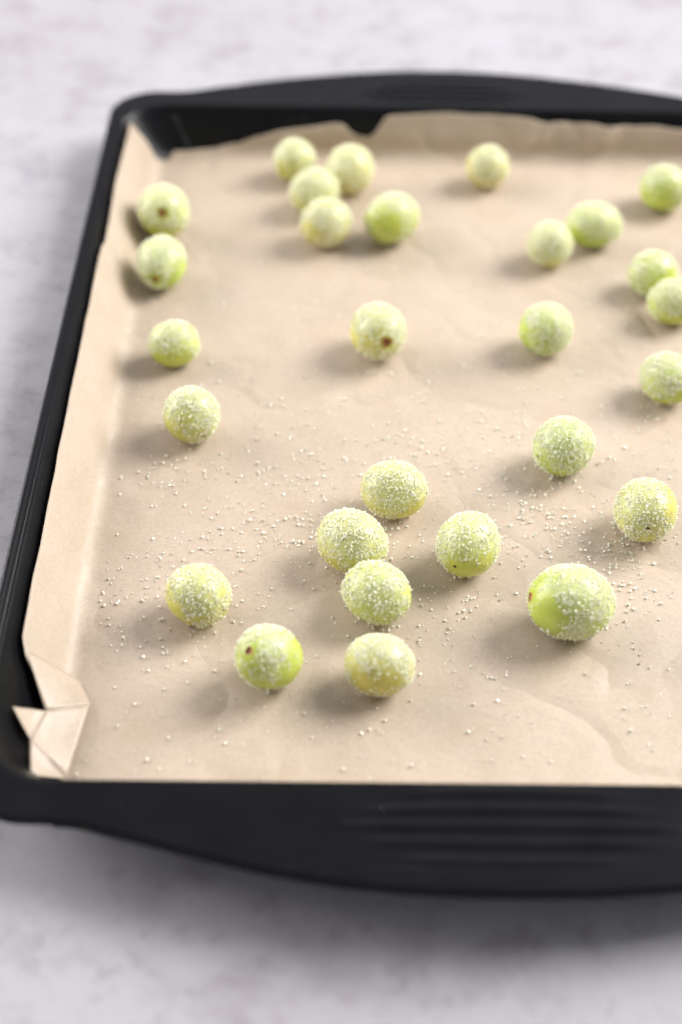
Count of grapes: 28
